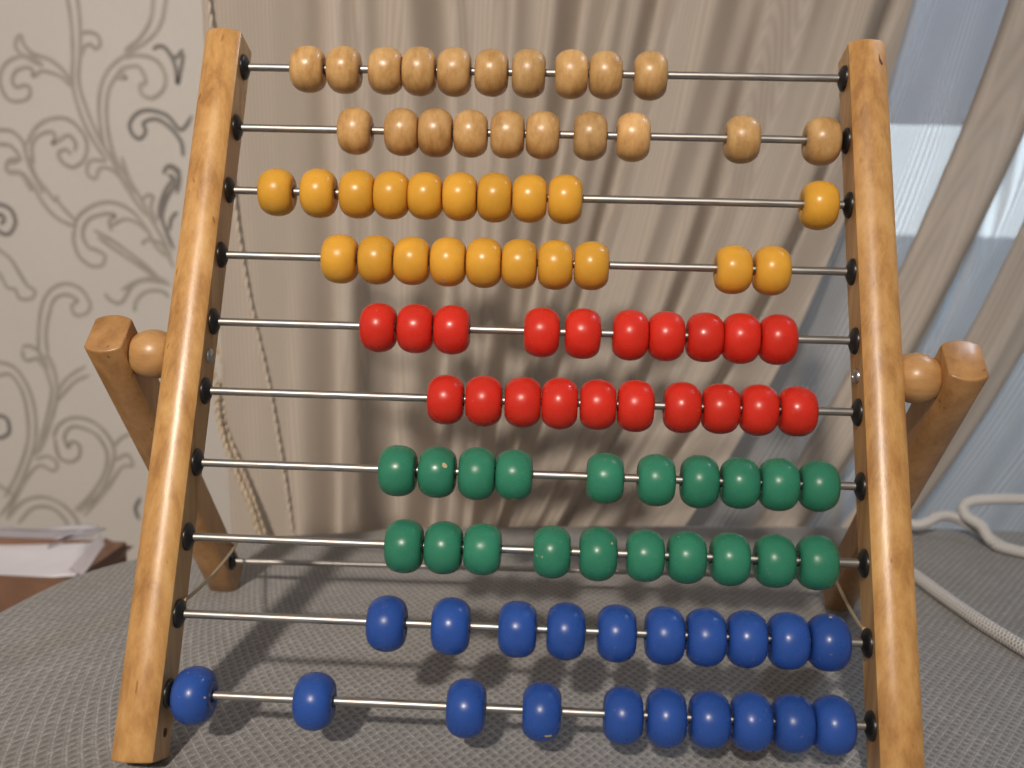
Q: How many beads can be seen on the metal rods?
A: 100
